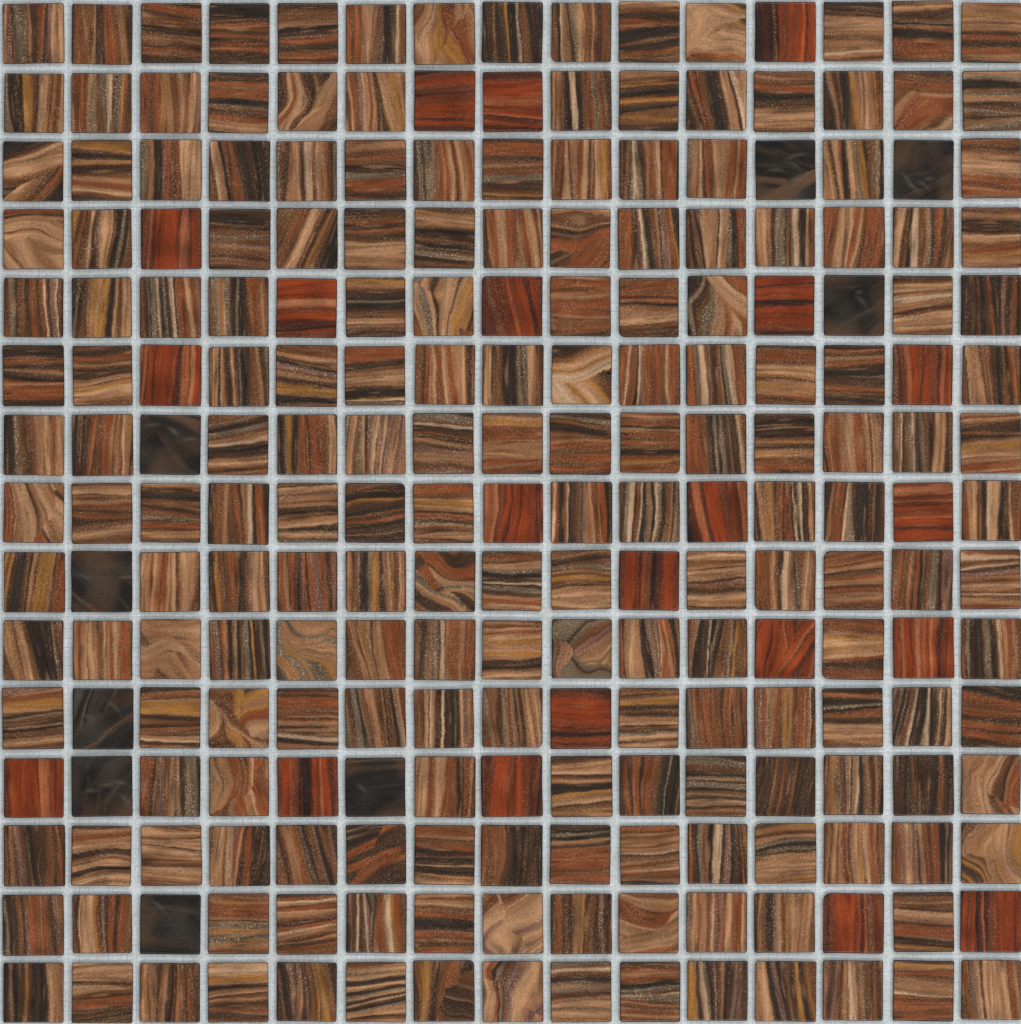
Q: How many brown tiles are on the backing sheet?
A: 195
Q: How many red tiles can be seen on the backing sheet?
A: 21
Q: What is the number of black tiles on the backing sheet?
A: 9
